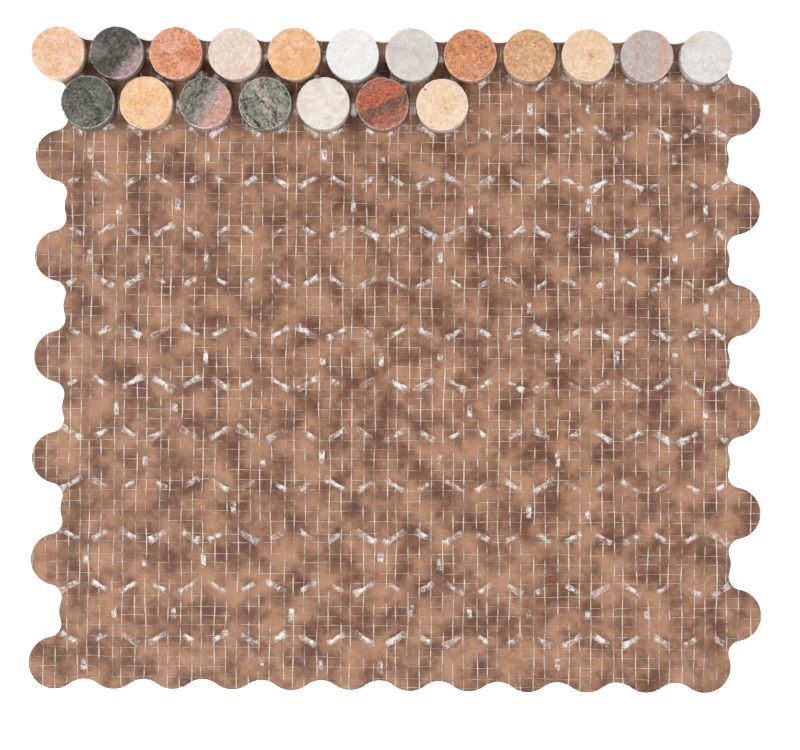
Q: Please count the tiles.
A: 19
